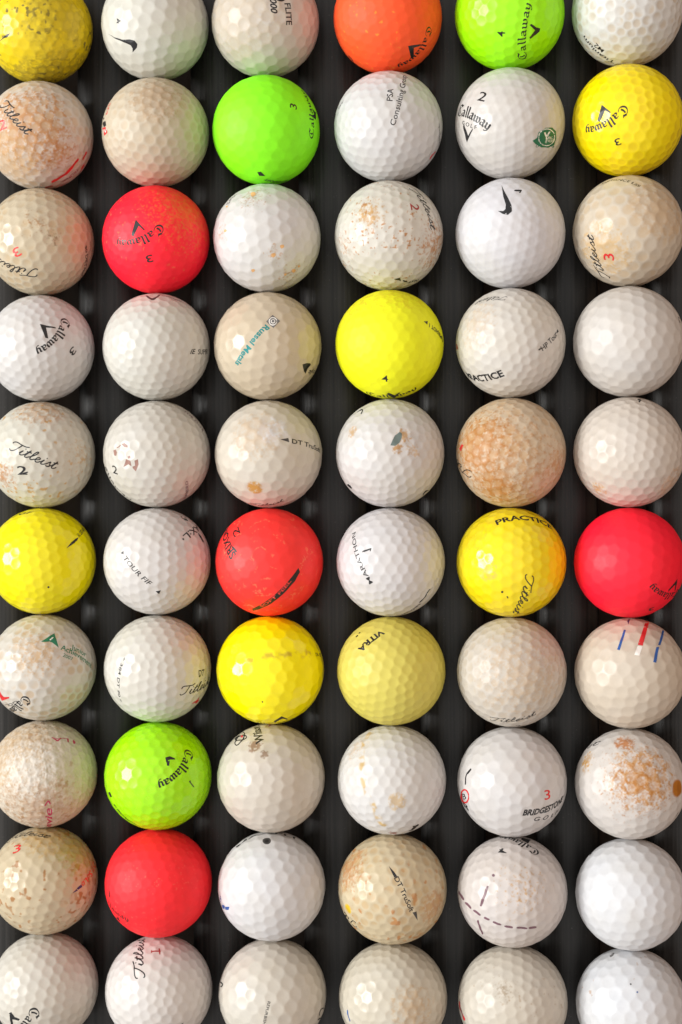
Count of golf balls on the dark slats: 60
